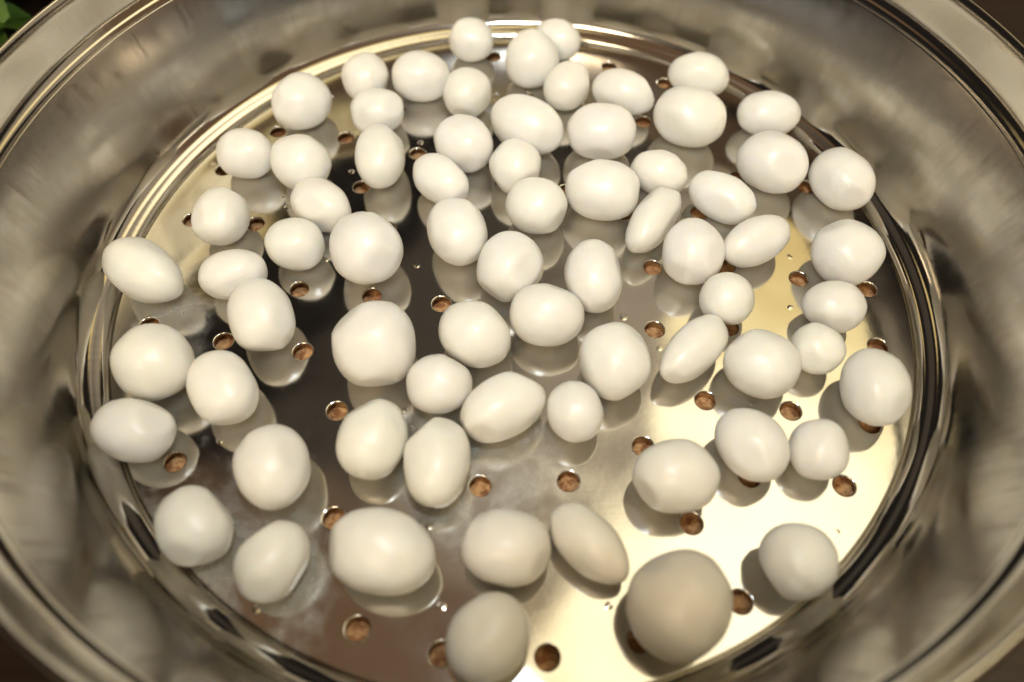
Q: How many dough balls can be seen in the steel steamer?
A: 71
